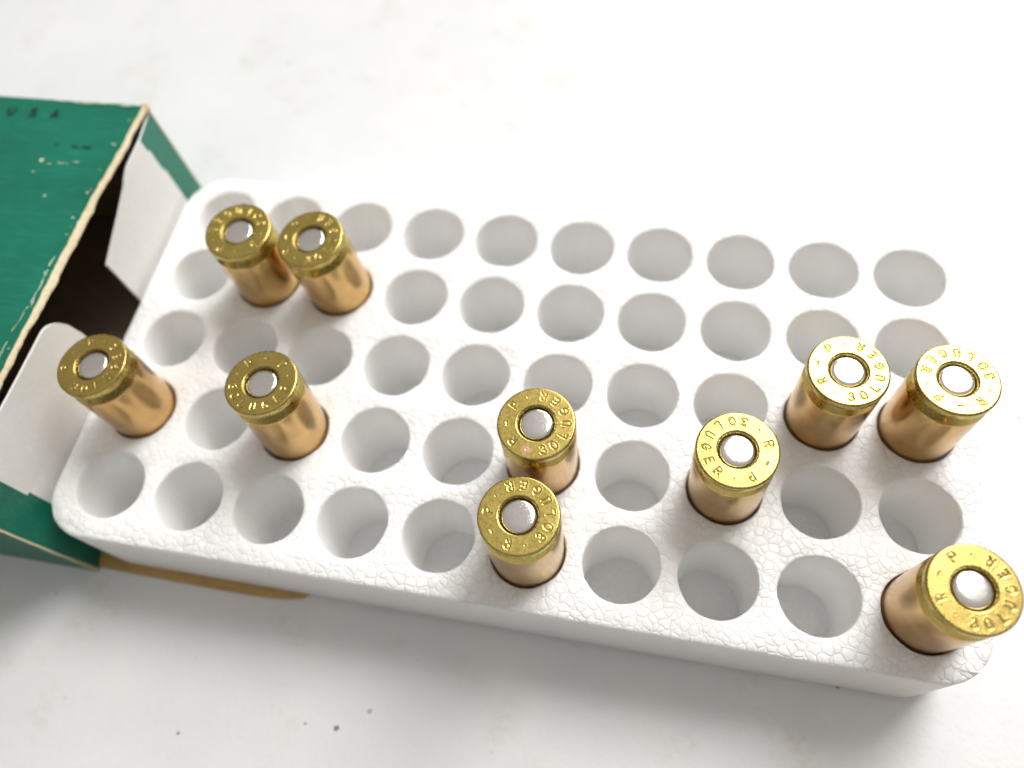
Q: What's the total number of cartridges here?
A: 10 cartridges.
